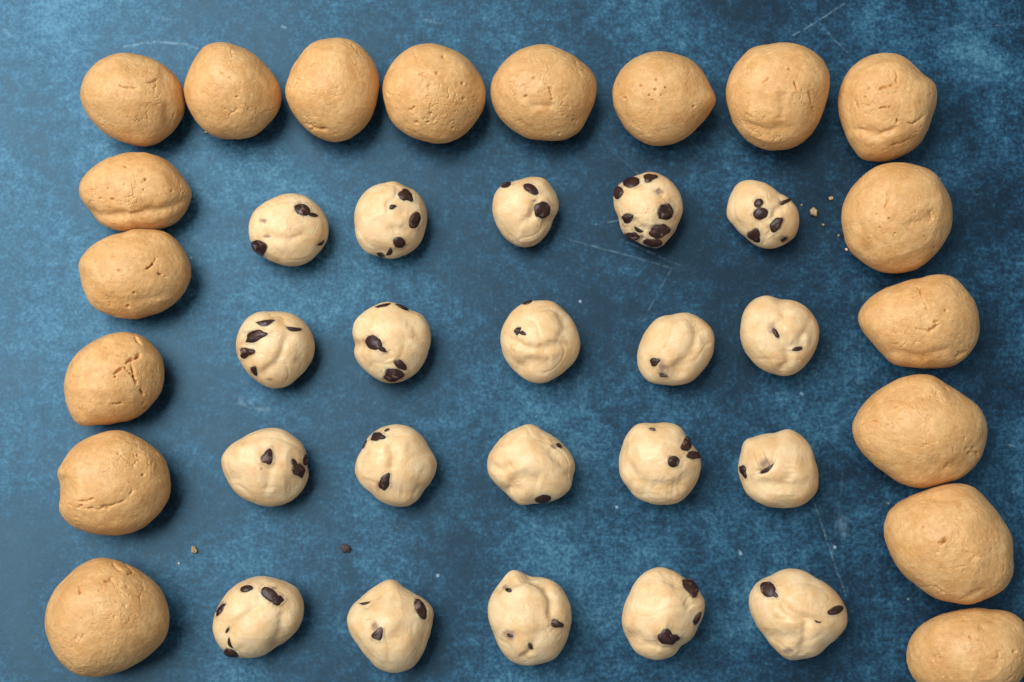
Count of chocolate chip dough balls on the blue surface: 20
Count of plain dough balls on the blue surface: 18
